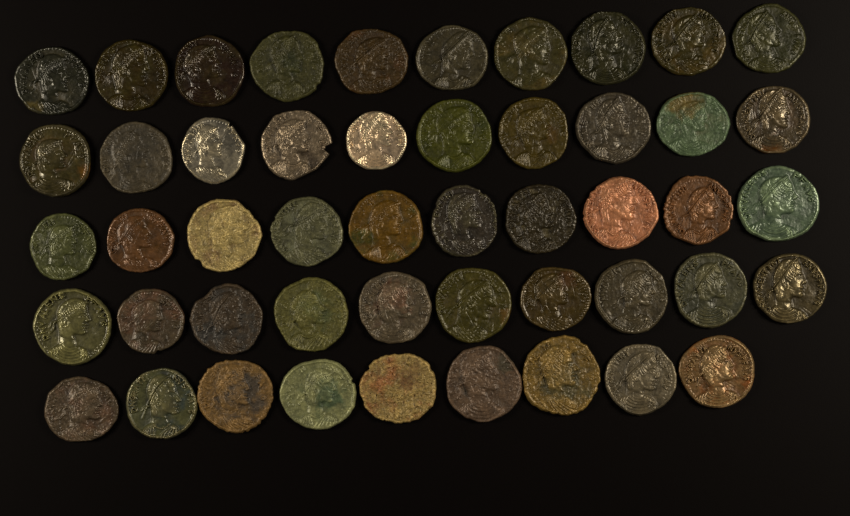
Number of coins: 49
